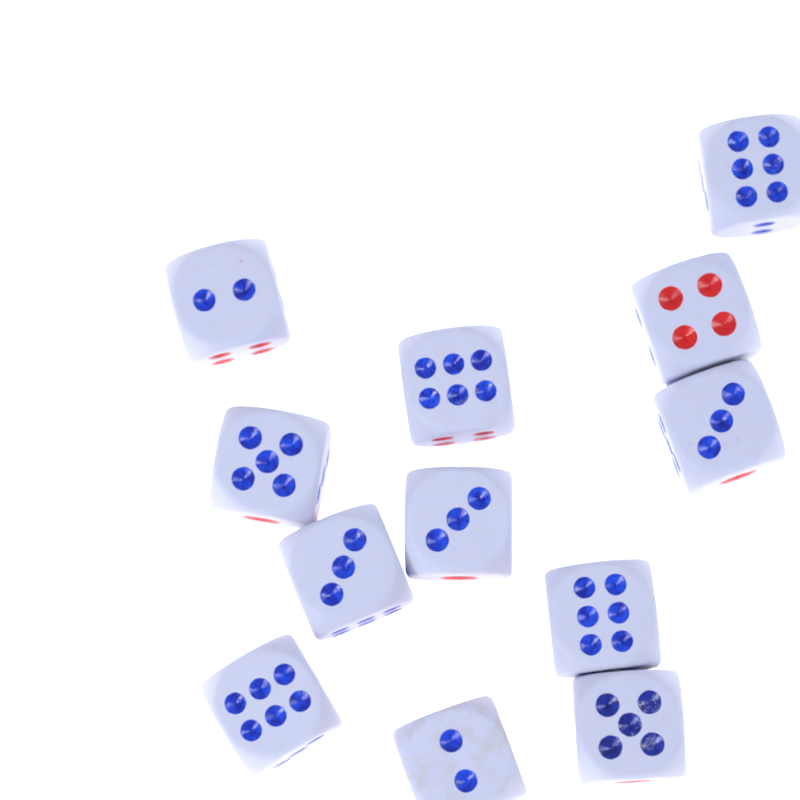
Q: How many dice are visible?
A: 12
